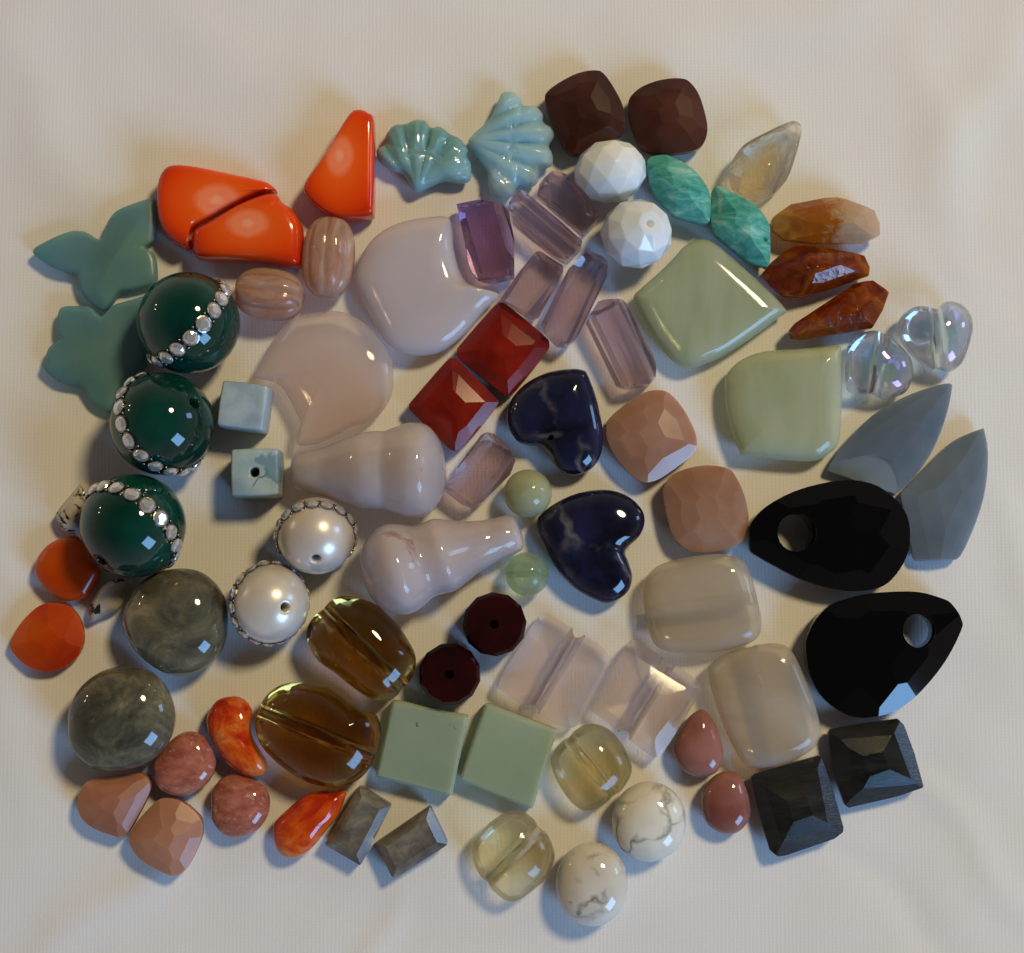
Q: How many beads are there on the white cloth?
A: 85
